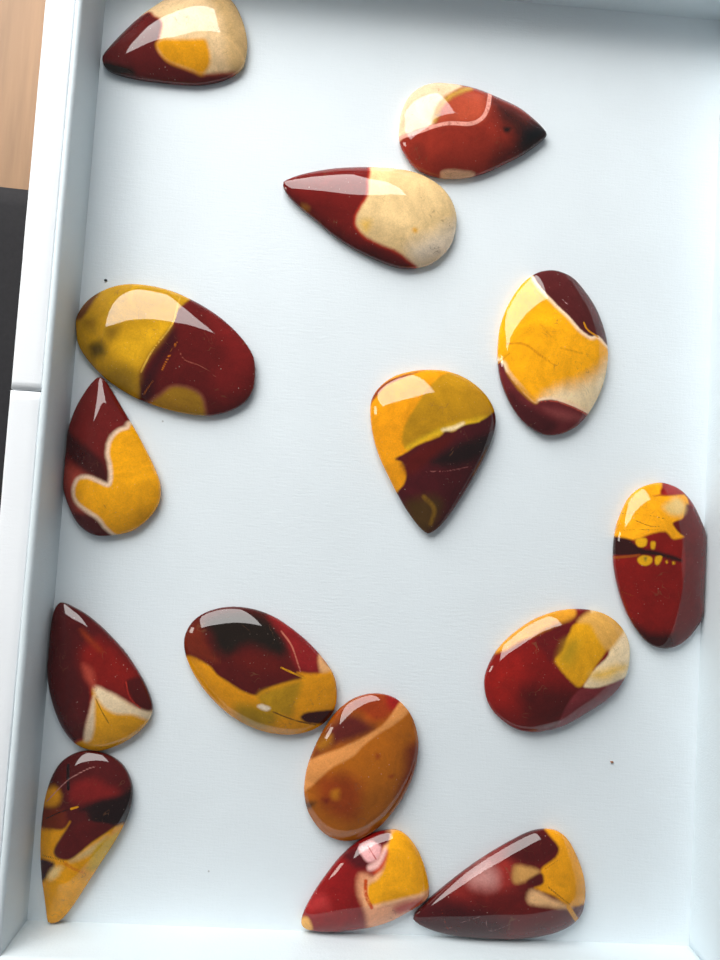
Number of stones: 15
